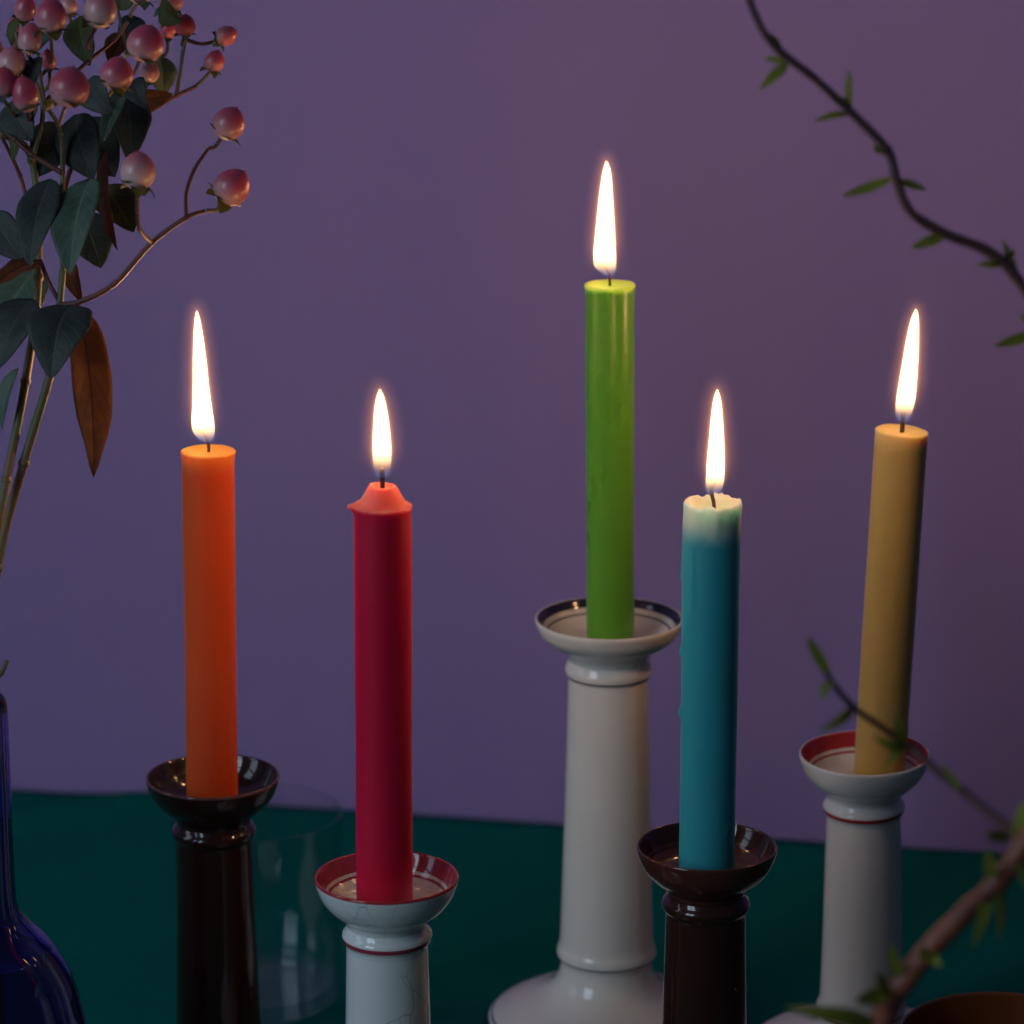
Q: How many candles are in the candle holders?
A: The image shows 5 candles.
